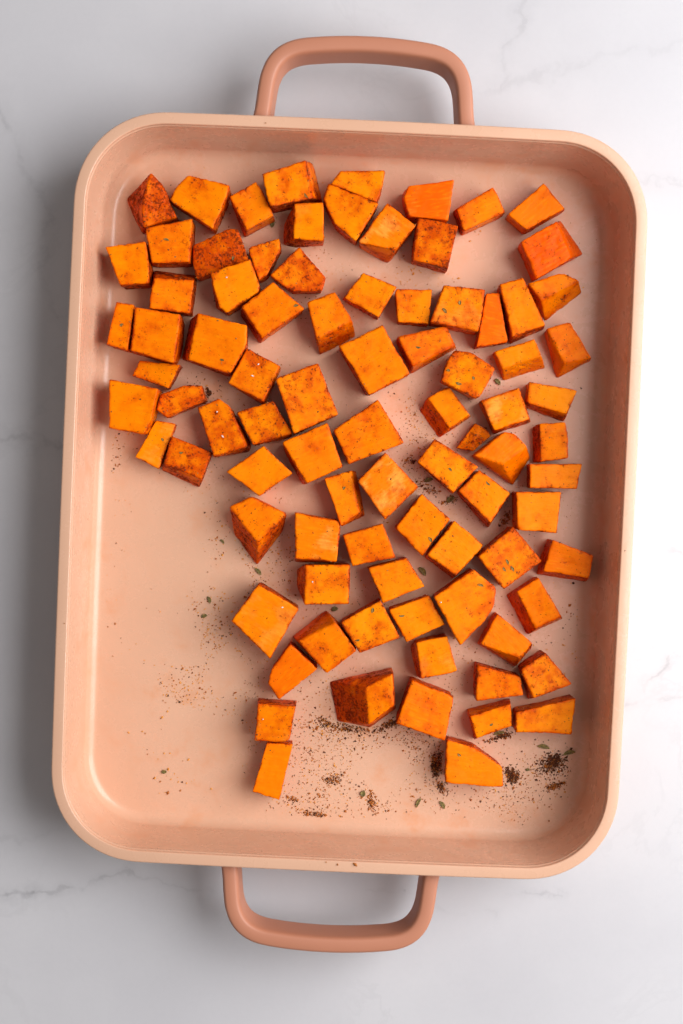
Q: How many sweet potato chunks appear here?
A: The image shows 87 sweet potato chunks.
